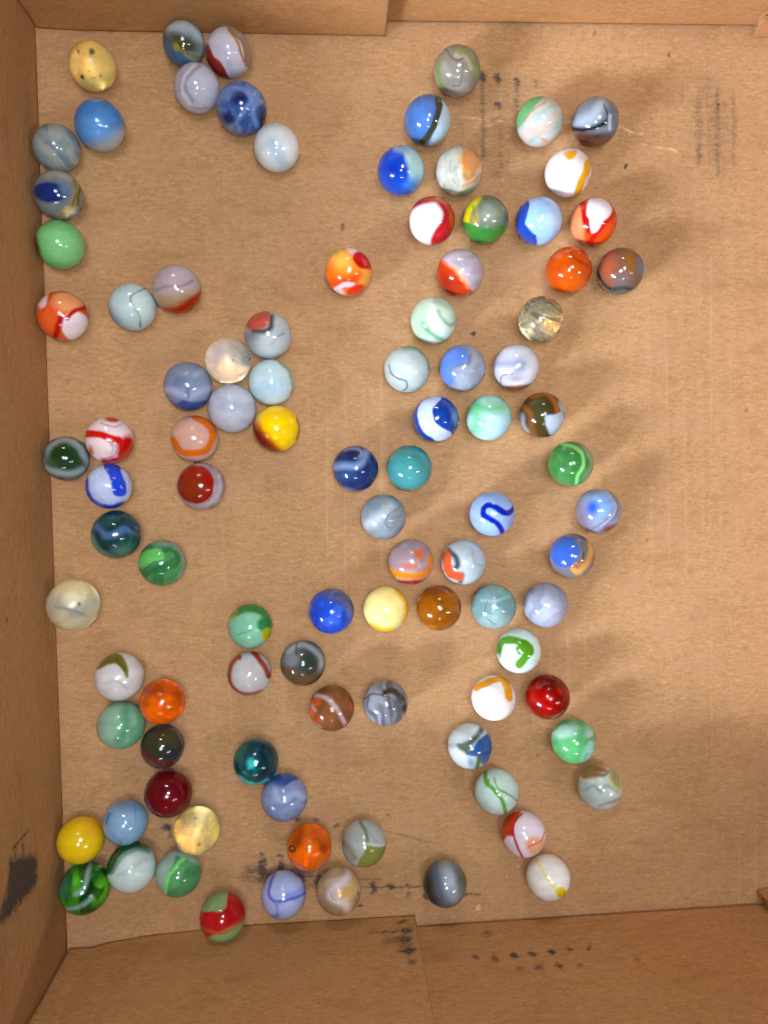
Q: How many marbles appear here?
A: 97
